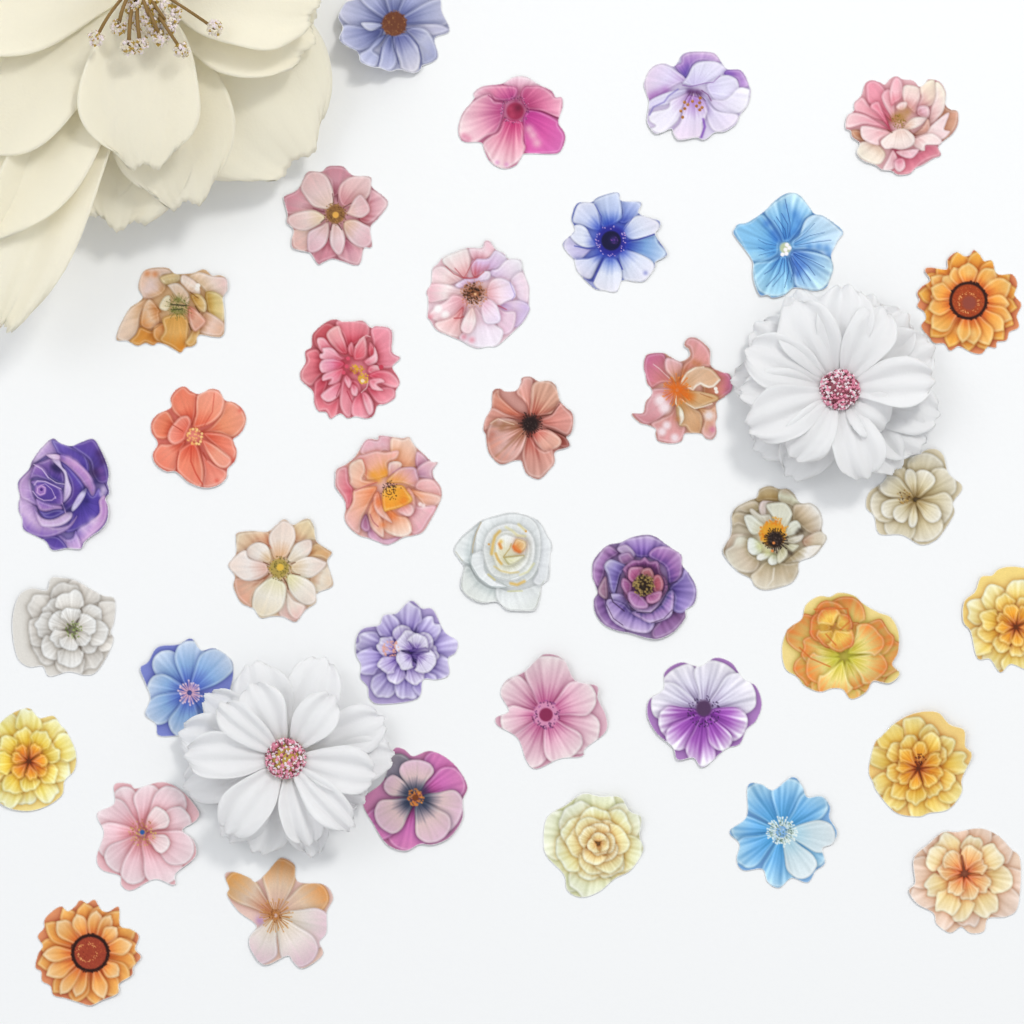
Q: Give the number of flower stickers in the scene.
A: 37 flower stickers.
